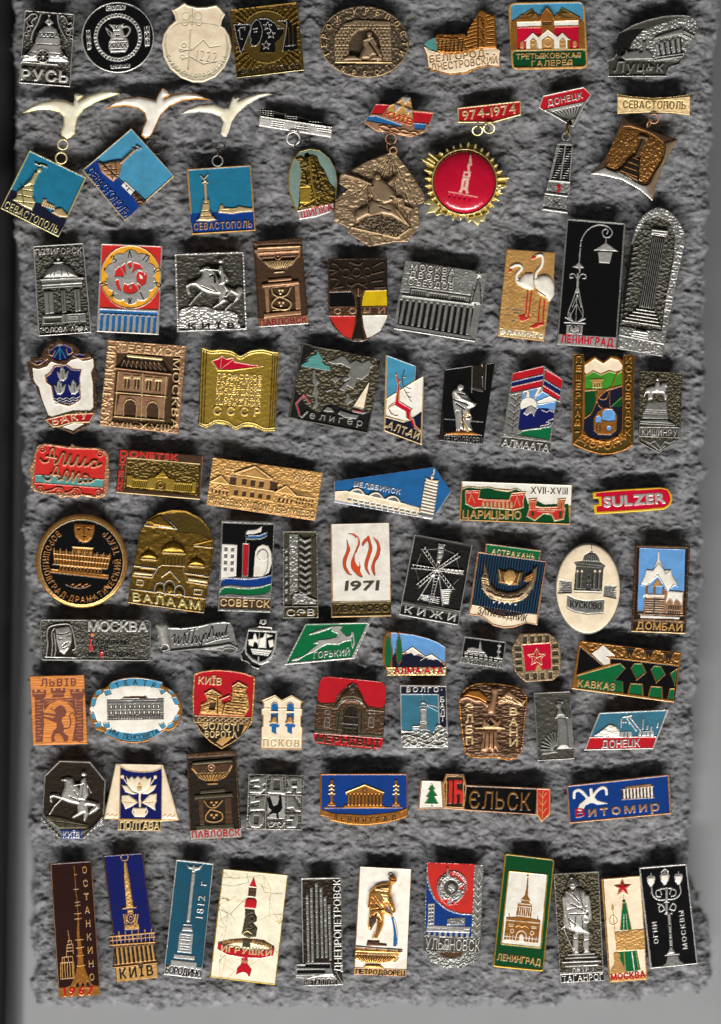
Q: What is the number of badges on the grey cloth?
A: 84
